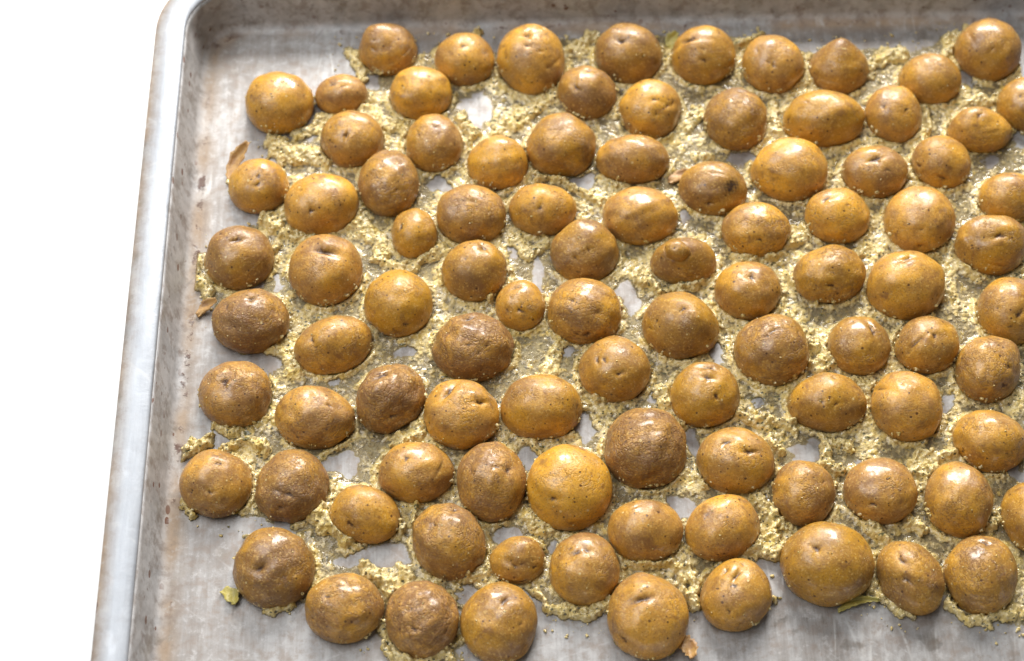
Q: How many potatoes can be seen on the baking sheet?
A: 96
